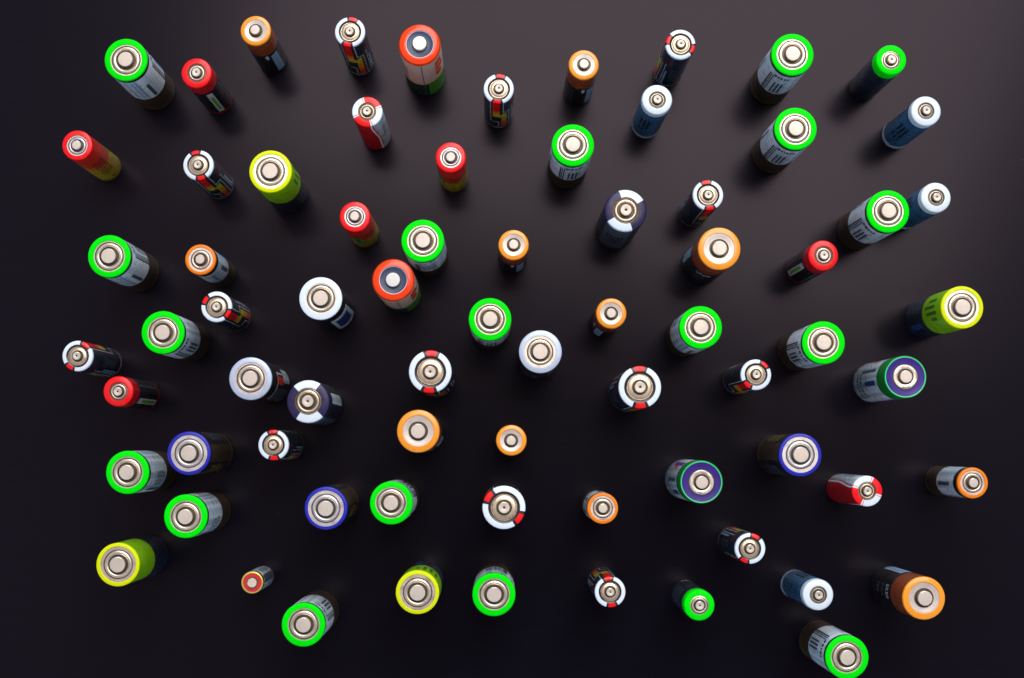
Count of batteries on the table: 73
